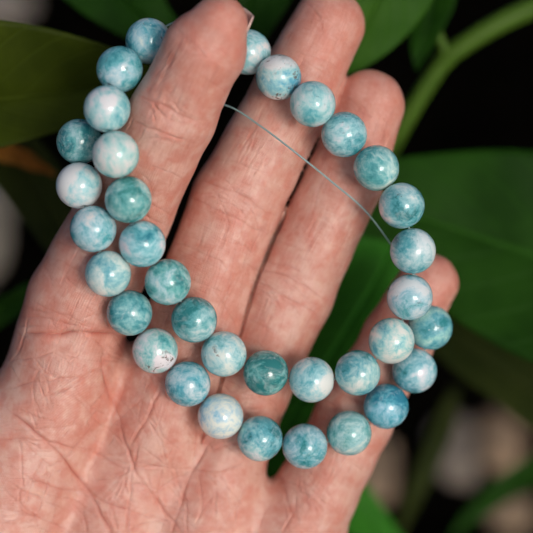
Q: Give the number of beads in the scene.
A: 35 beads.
